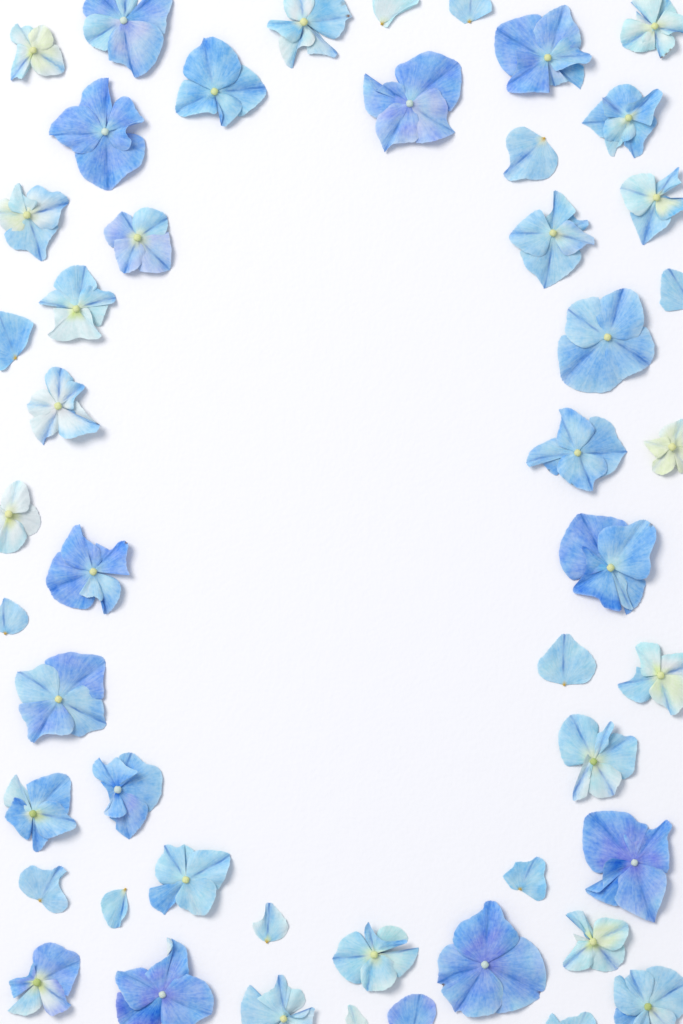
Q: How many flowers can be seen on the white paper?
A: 35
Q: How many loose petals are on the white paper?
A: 14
